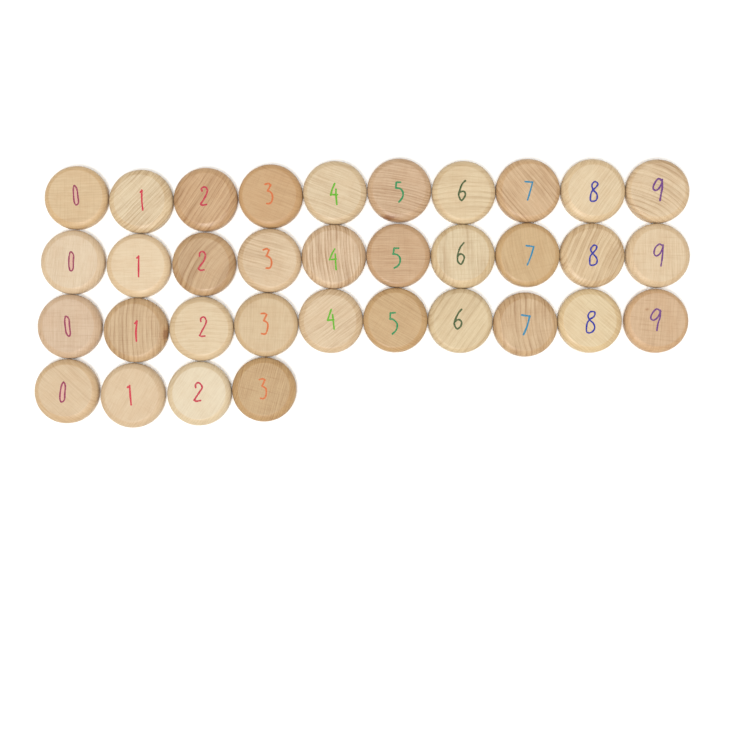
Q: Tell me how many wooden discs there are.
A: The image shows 34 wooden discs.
